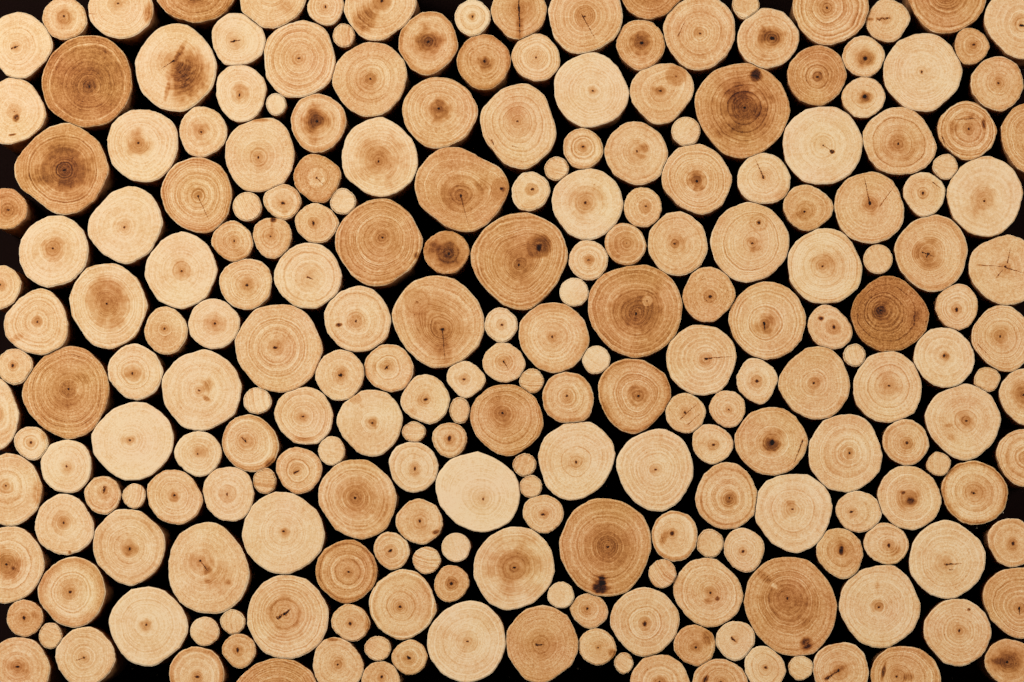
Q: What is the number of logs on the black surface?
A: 200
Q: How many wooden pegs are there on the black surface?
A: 34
